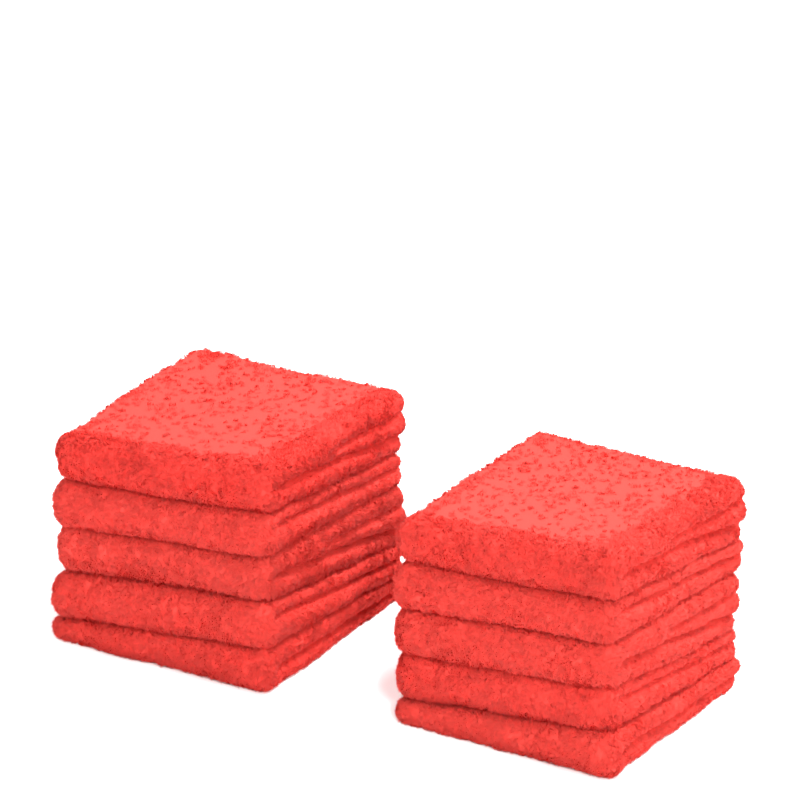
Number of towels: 10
